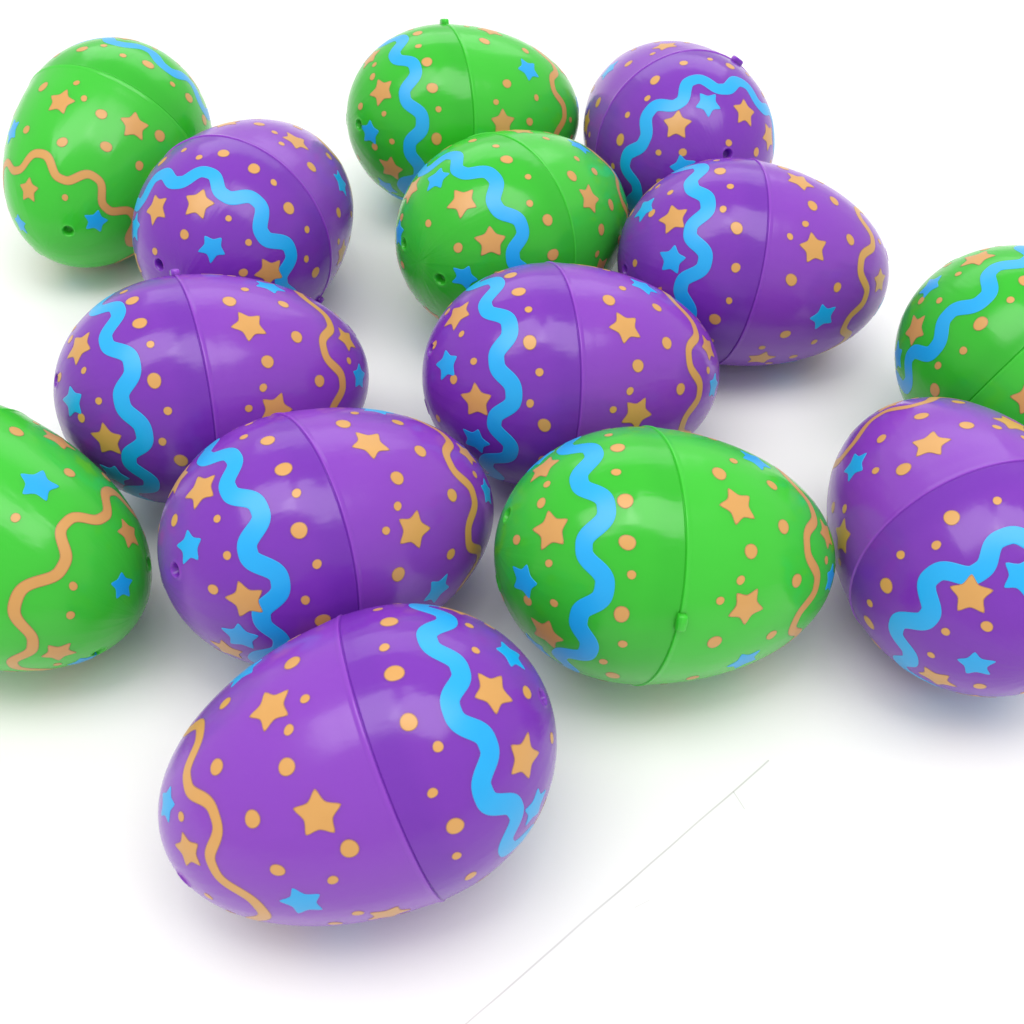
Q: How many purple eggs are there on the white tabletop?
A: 8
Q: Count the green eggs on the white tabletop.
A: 6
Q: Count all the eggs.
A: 14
